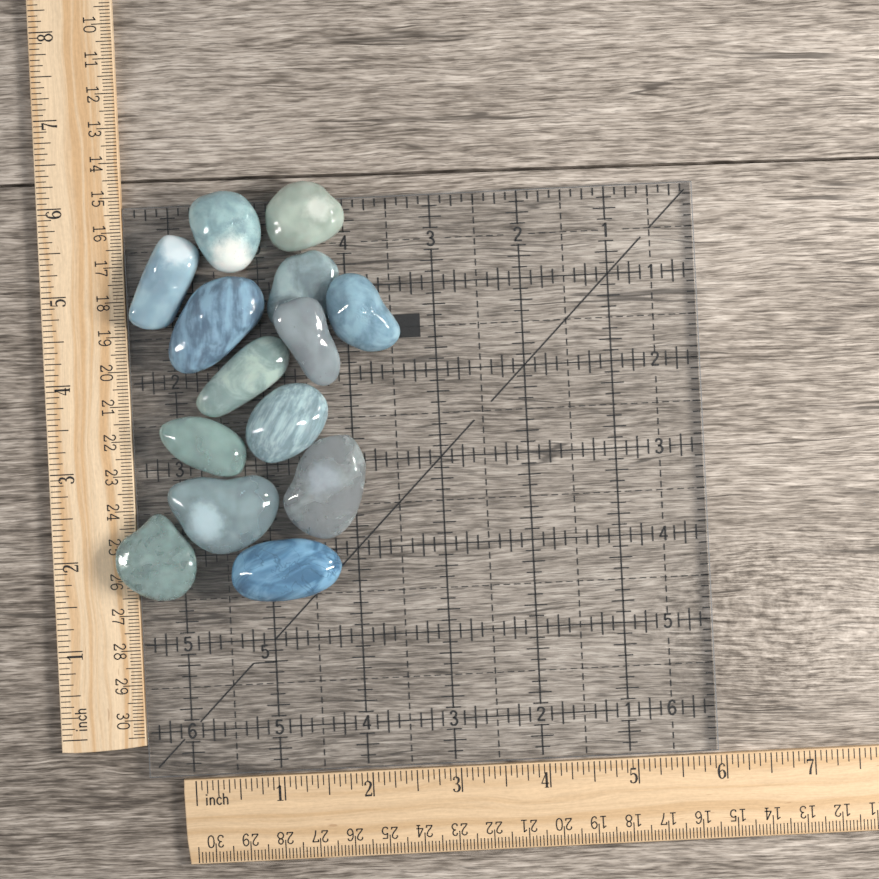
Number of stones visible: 14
